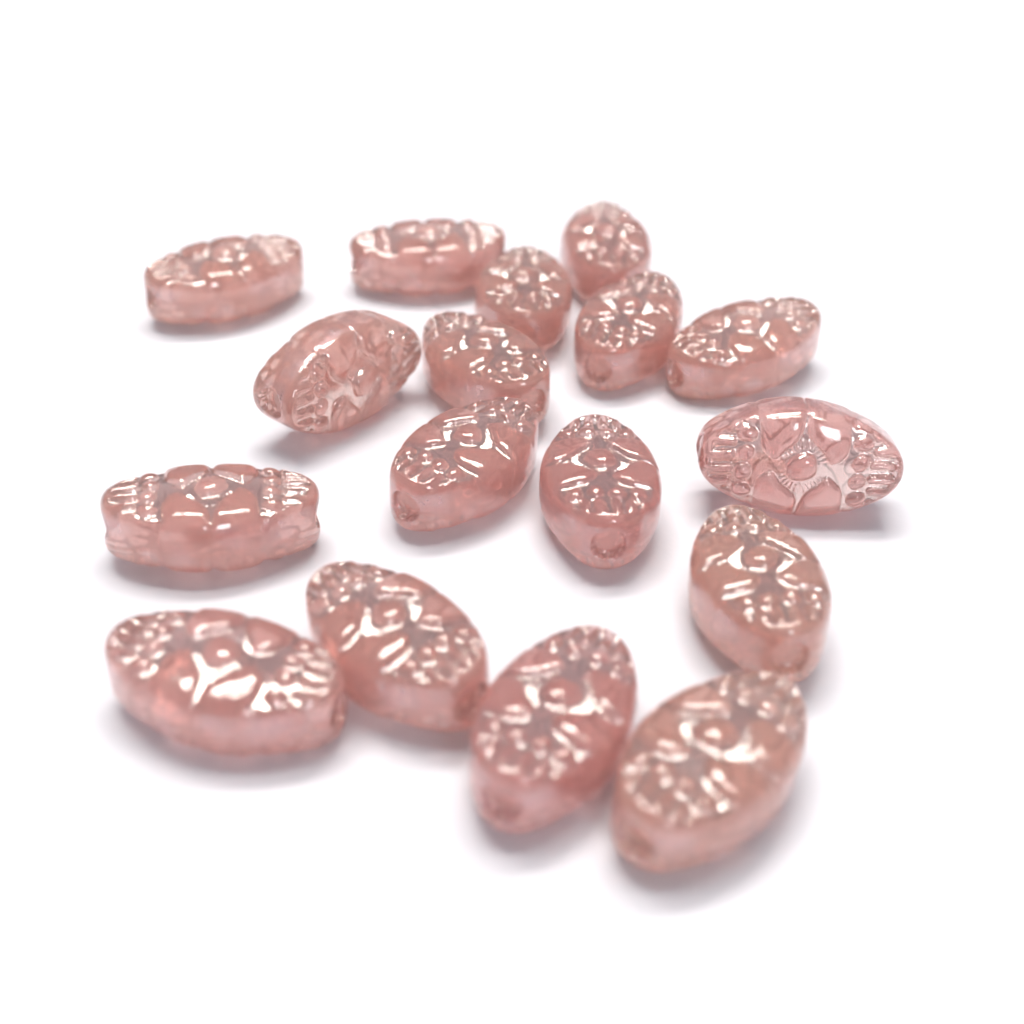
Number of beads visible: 17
